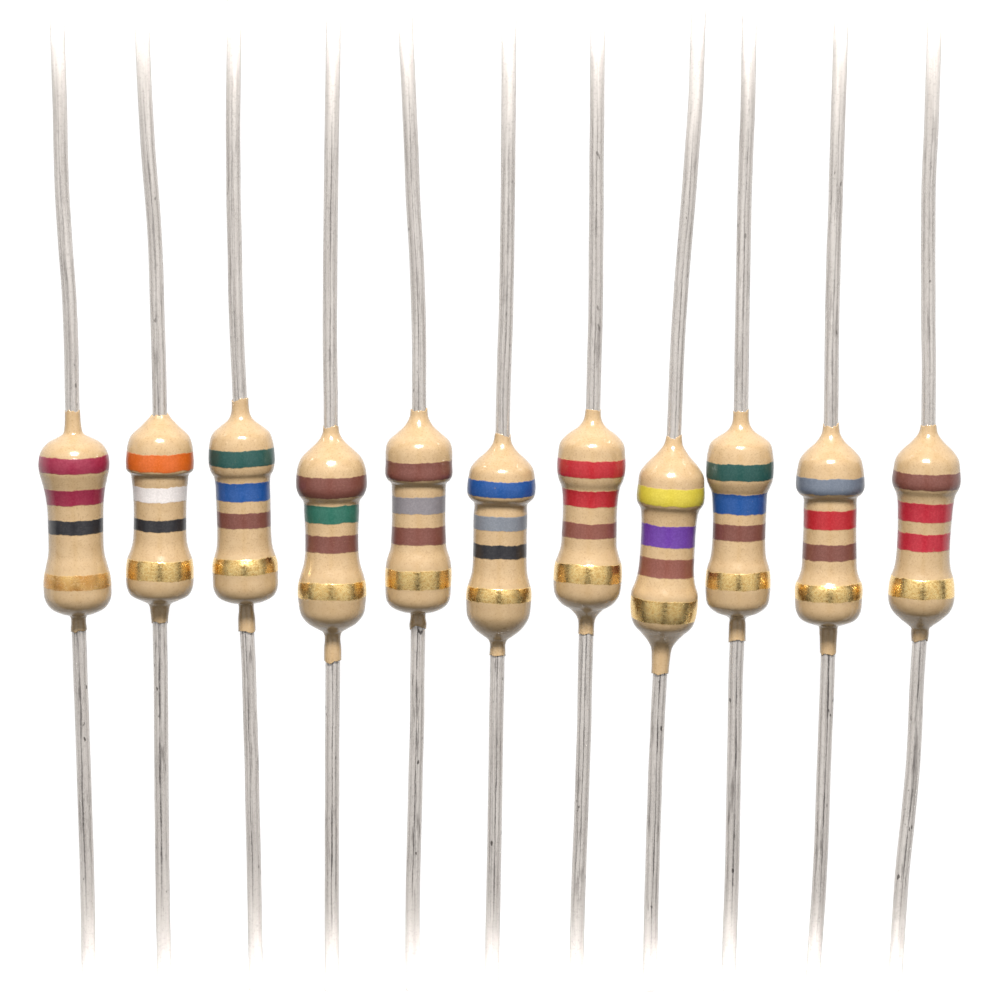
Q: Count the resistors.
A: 11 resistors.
